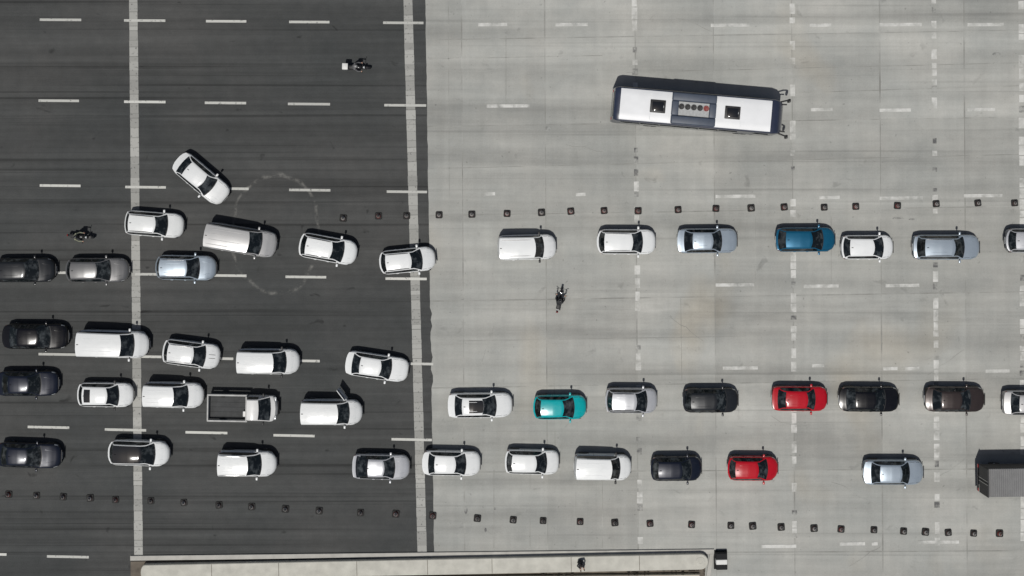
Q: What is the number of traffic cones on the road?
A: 52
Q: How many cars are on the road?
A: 42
